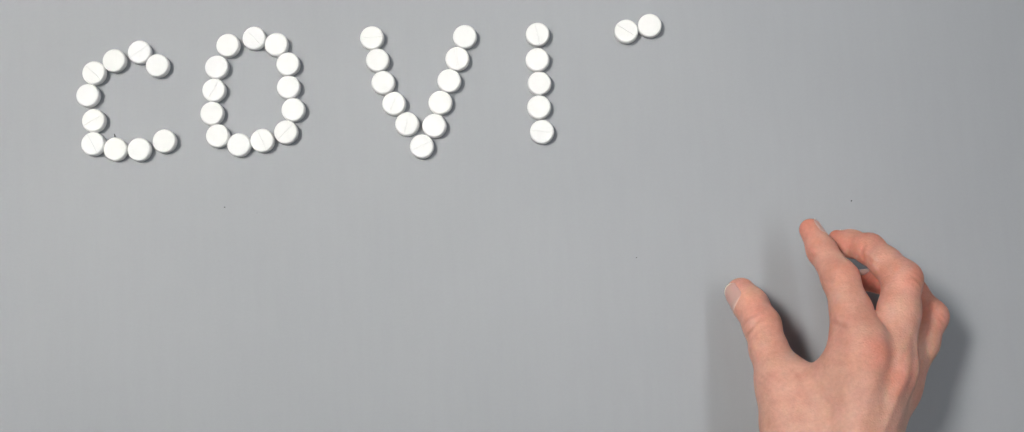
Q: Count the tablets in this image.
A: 41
